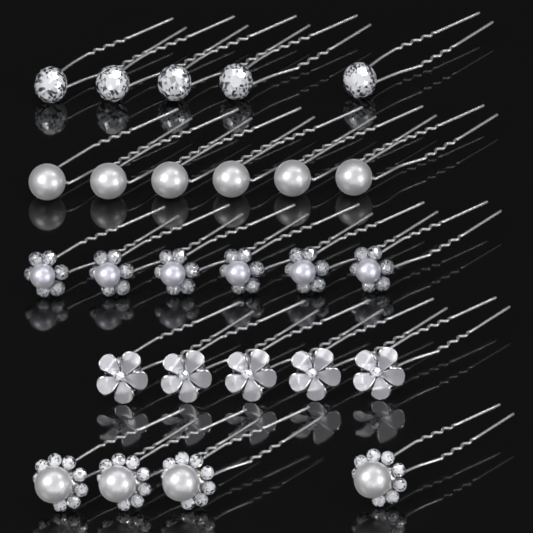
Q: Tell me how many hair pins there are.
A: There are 26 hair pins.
